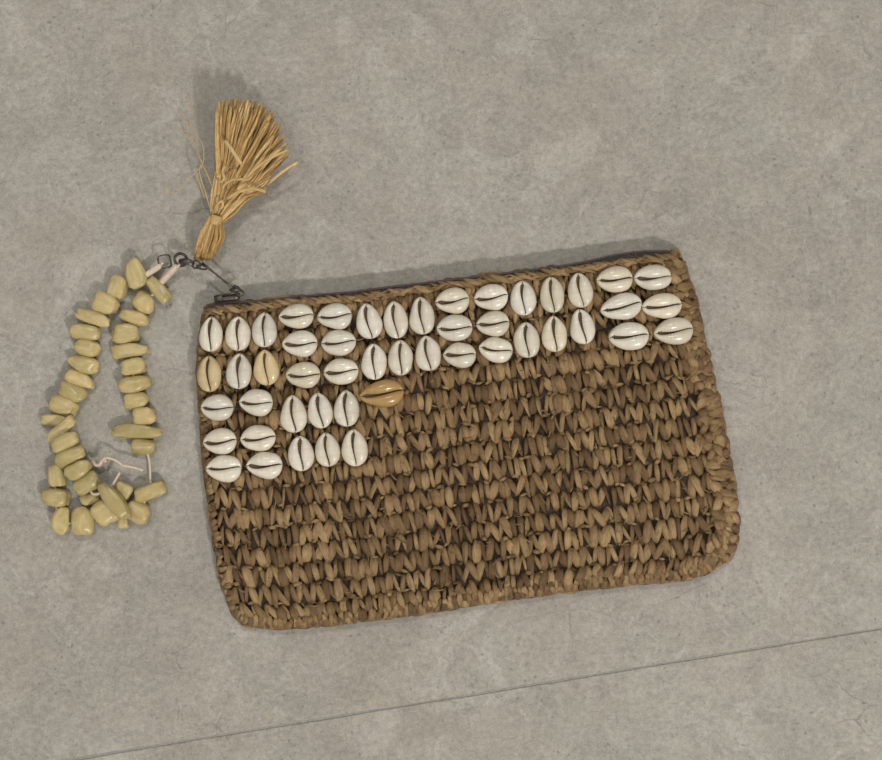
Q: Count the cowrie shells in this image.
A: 49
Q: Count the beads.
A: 38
